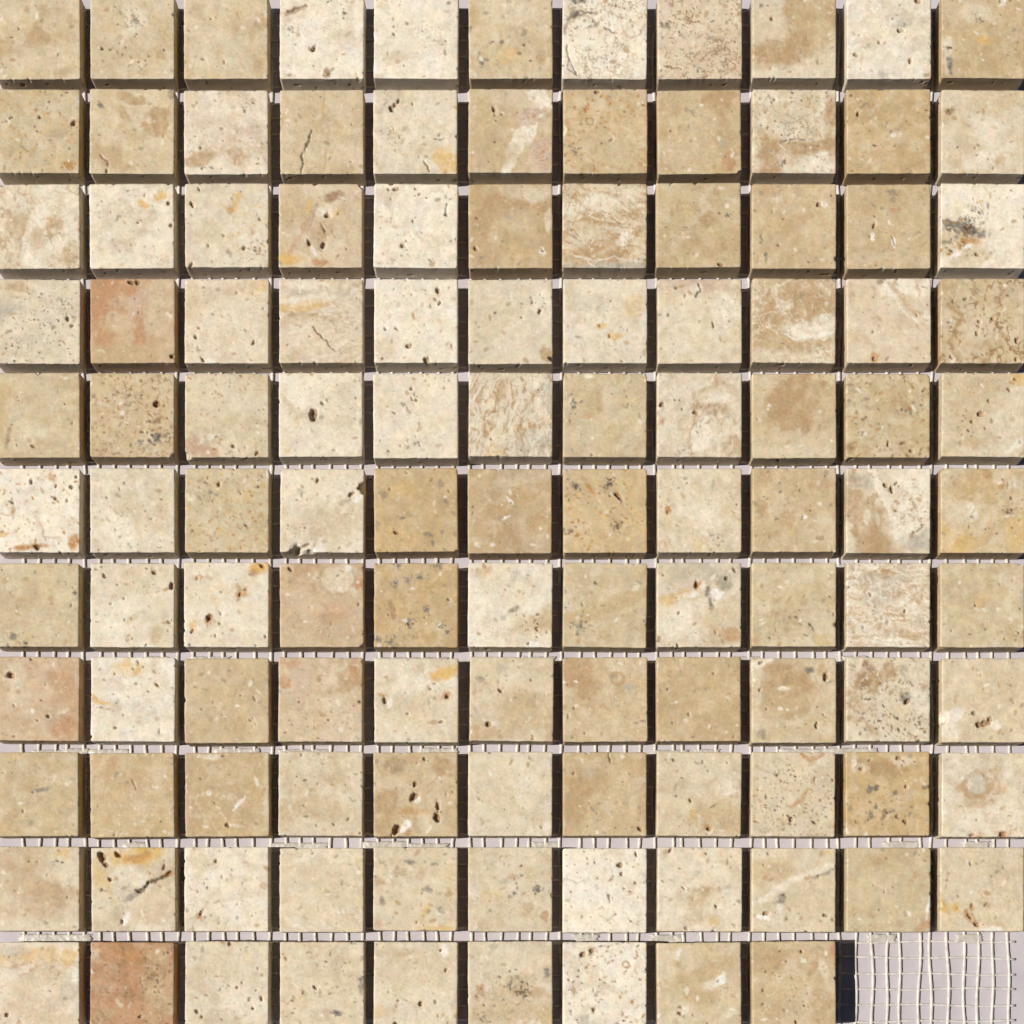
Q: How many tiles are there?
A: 119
